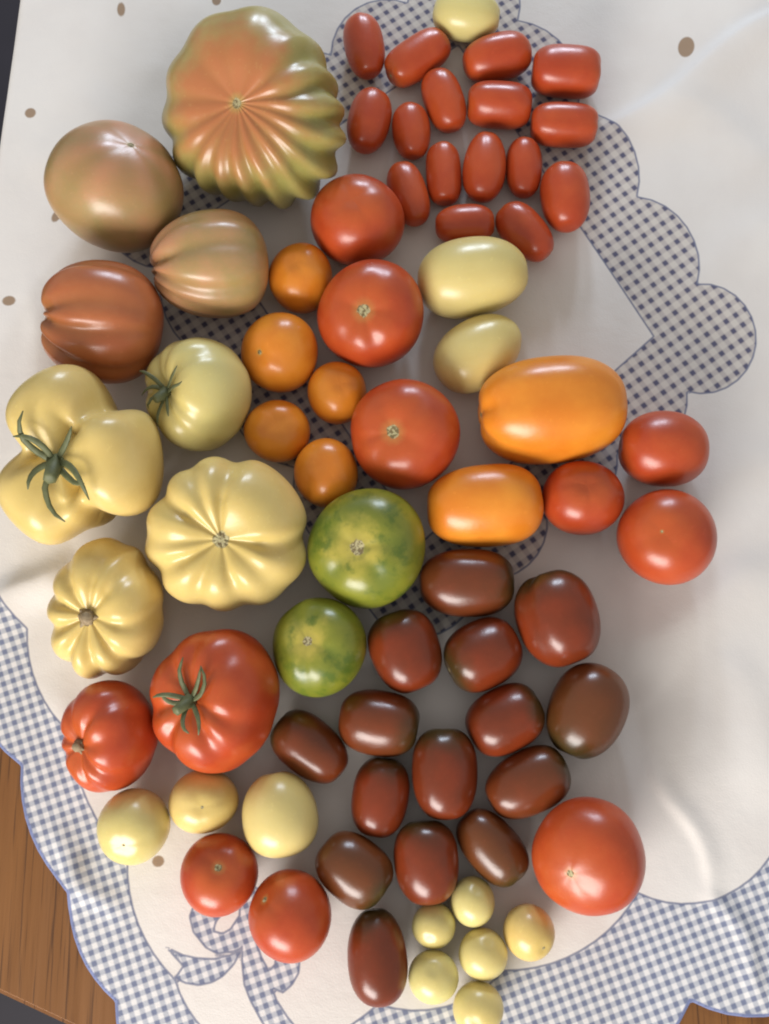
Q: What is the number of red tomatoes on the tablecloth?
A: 27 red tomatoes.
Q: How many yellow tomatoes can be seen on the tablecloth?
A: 16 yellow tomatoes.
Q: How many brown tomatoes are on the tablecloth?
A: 15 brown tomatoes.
